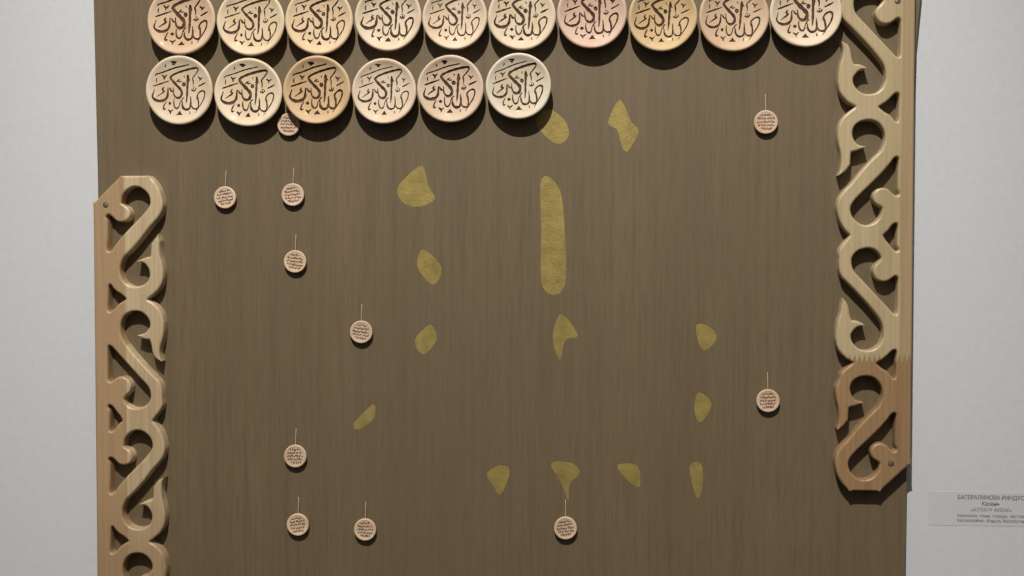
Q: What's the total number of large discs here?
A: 16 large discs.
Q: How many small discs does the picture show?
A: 11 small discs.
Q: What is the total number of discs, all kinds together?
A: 27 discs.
